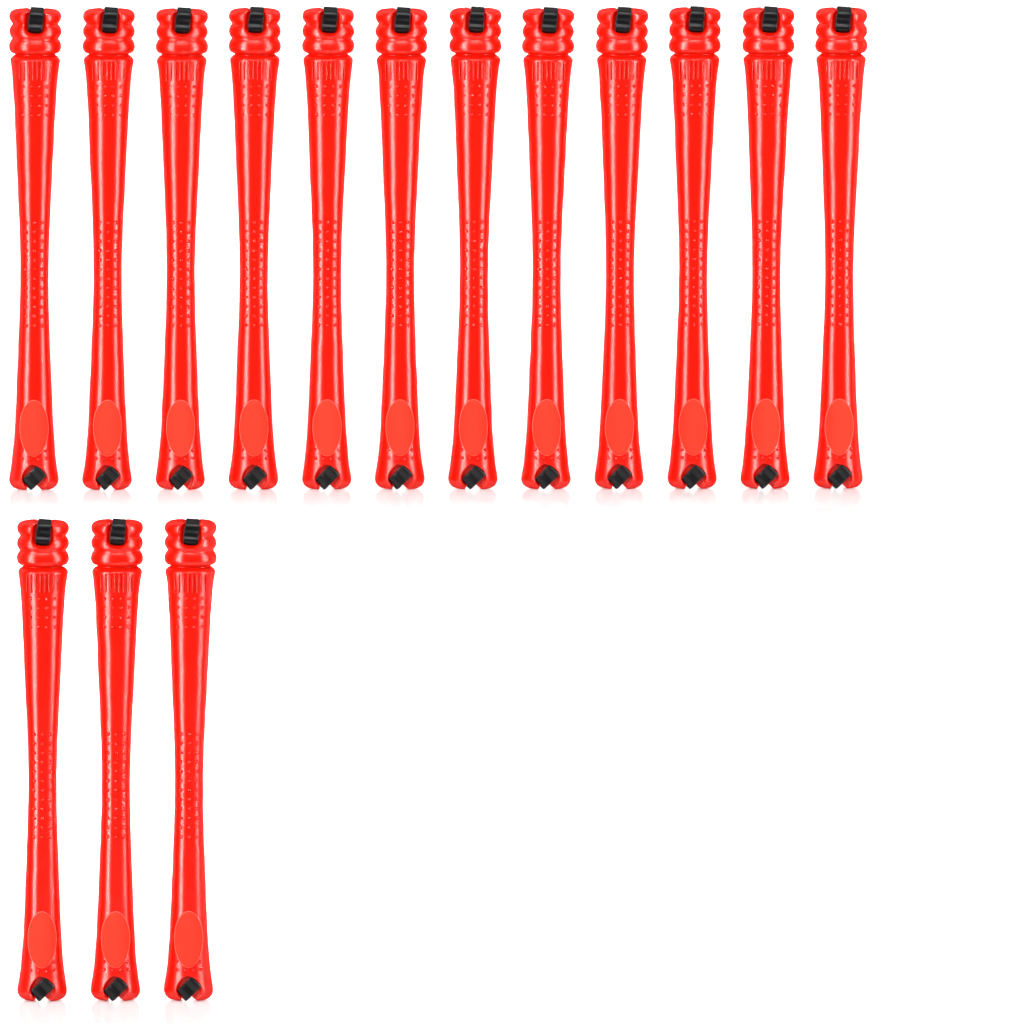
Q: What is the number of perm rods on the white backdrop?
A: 15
